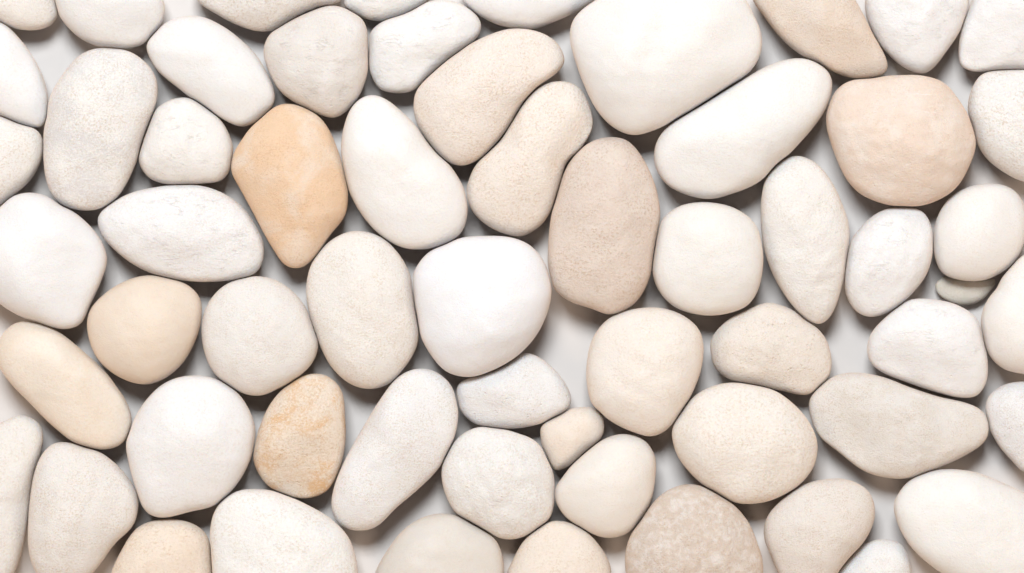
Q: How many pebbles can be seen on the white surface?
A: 60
